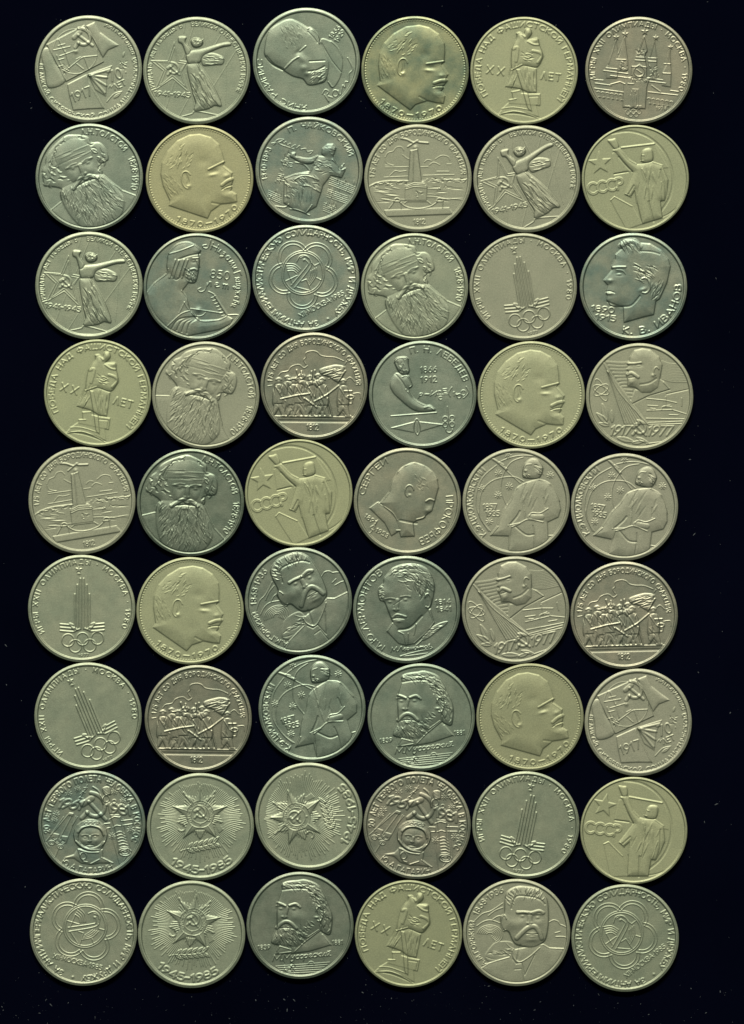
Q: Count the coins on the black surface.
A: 54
